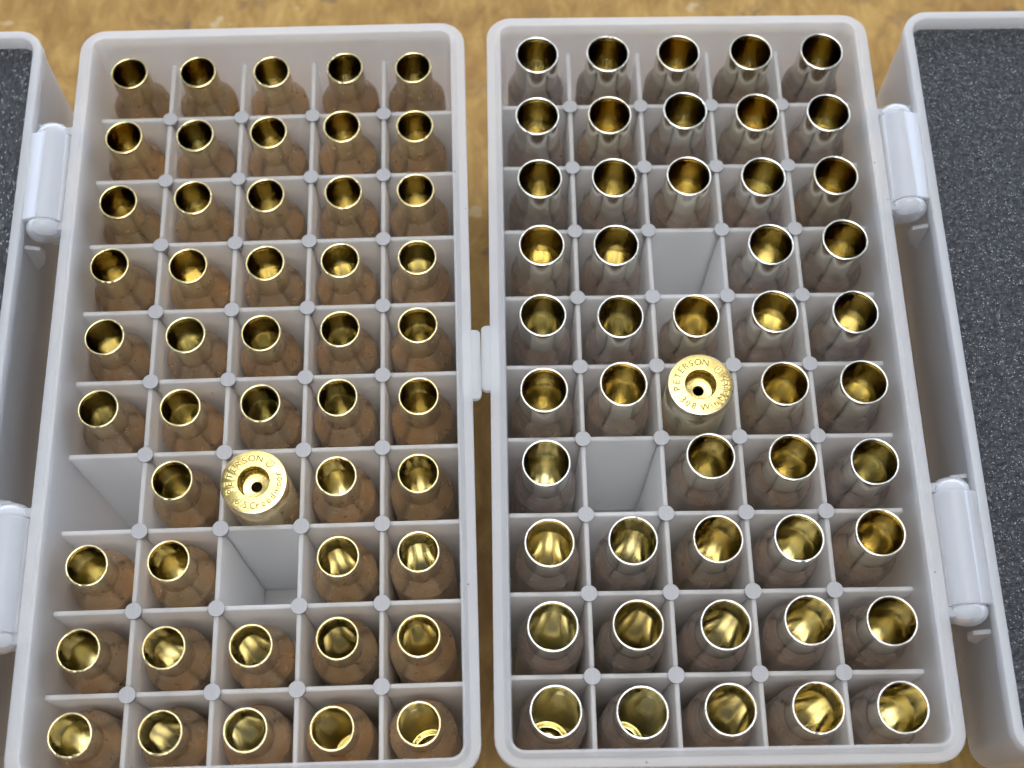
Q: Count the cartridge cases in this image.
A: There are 96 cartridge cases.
